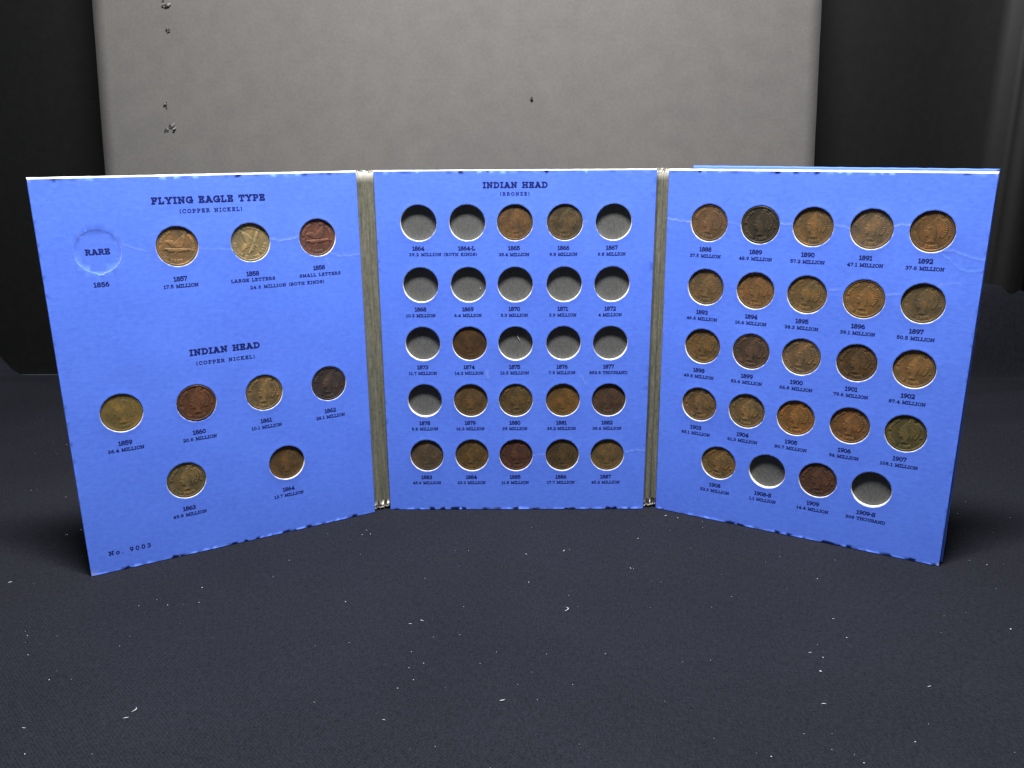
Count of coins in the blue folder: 43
